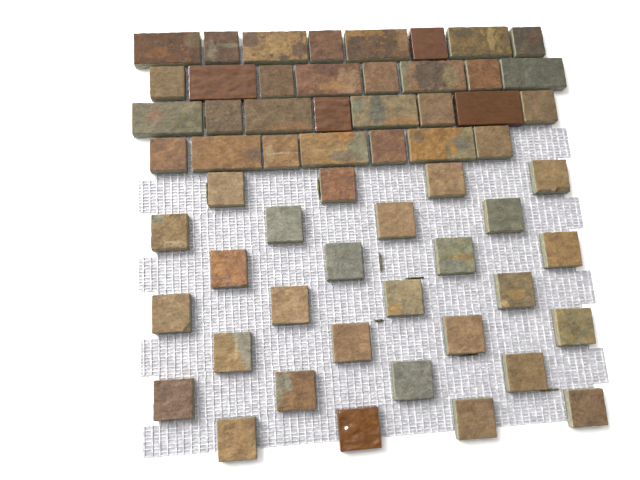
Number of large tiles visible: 15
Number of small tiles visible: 44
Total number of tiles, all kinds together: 59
